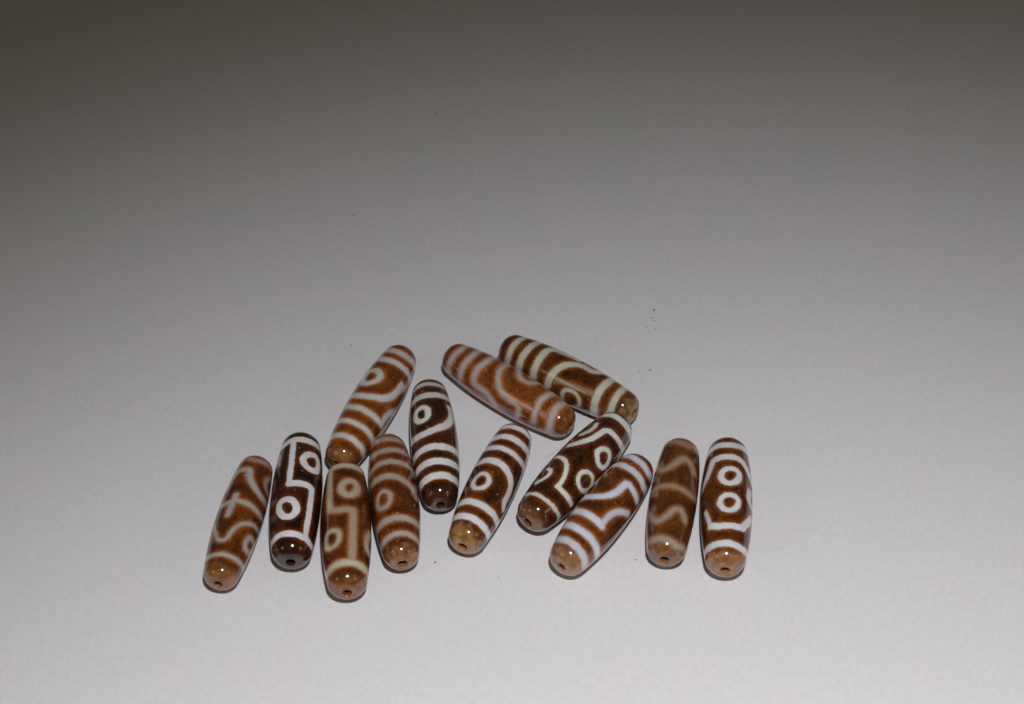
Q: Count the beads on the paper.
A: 13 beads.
